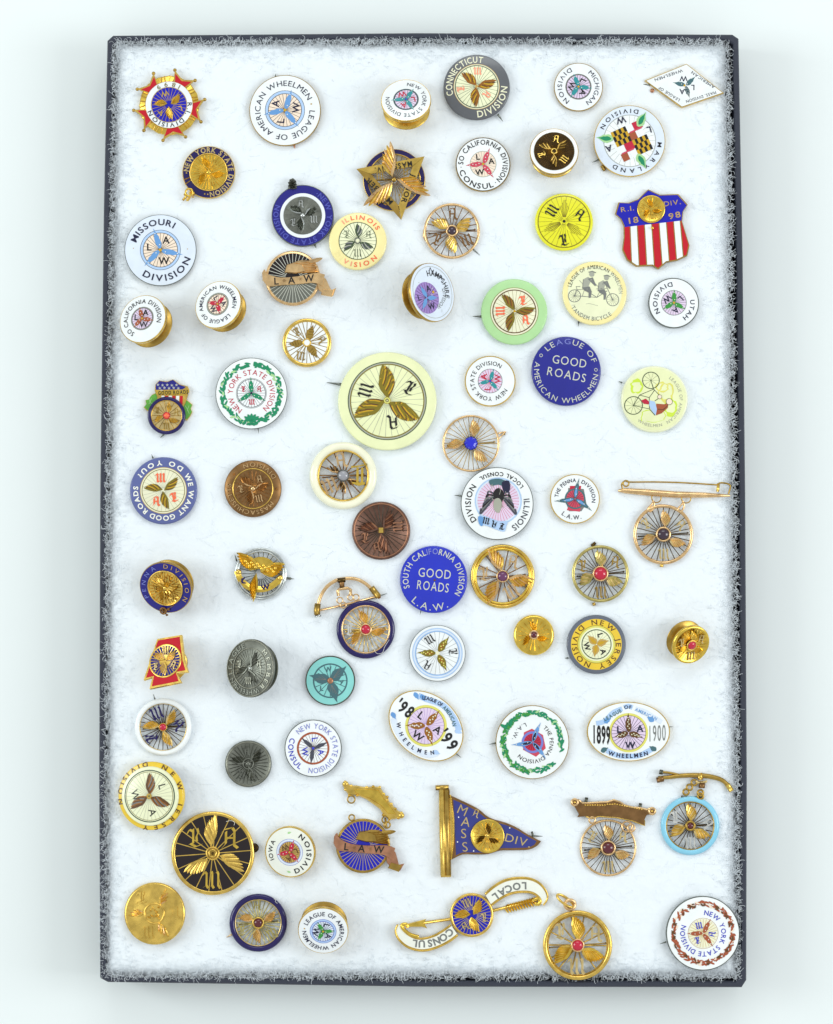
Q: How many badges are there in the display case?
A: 71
